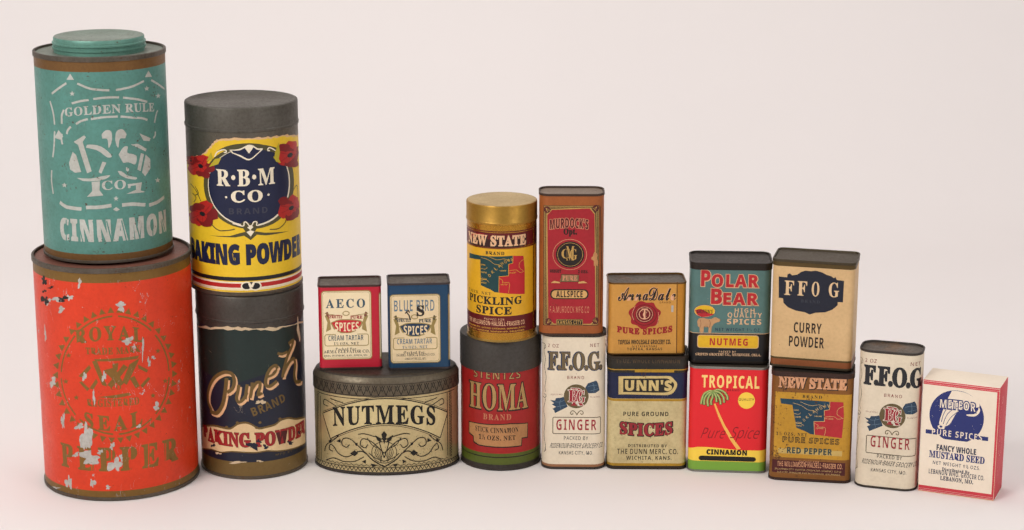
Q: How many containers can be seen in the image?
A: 19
